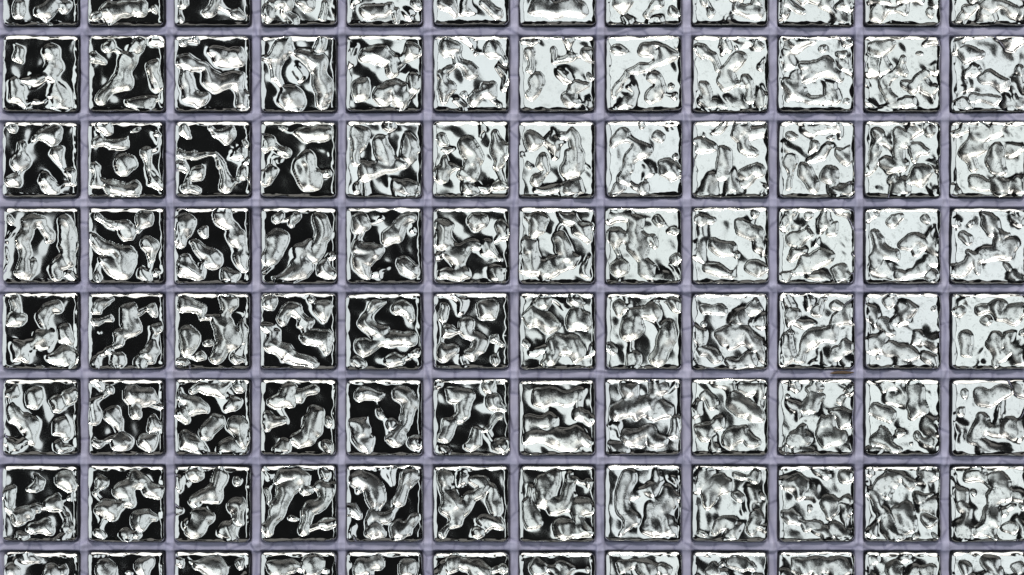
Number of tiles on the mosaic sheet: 96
